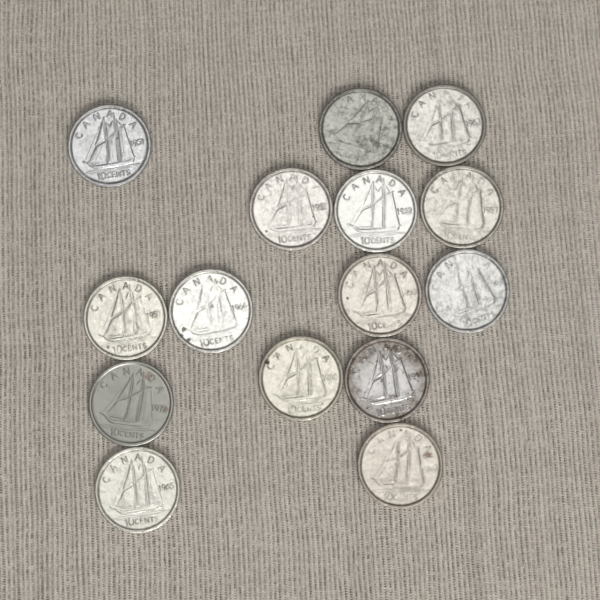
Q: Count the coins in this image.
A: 15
